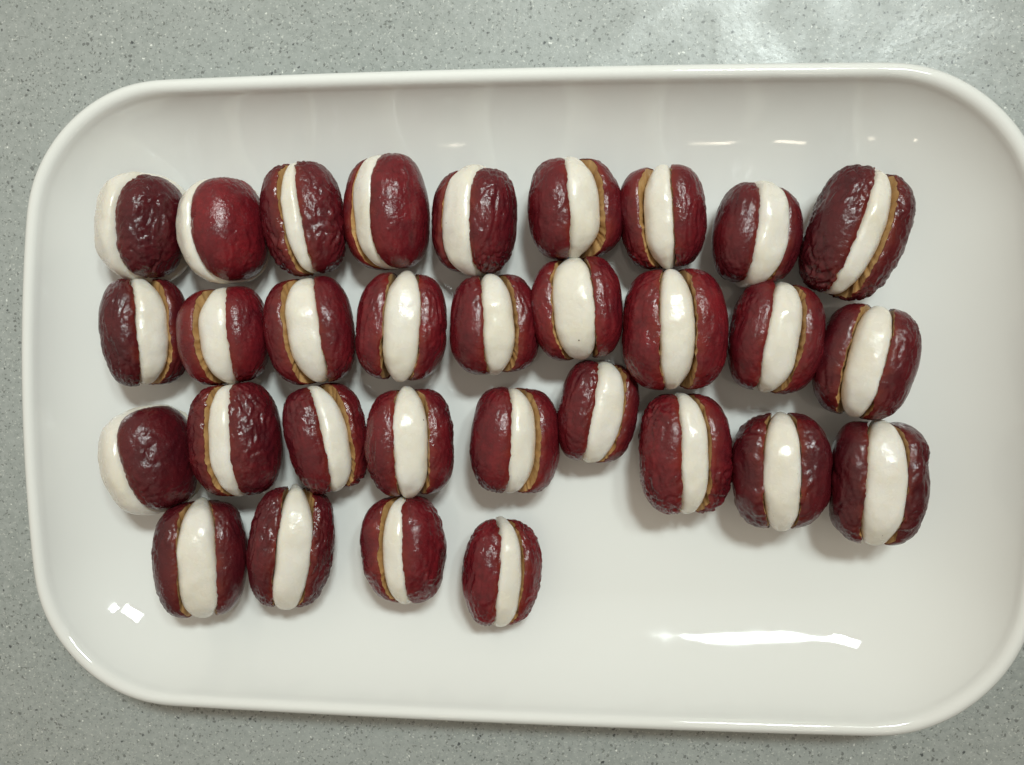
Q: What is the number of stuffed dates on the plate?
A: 31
